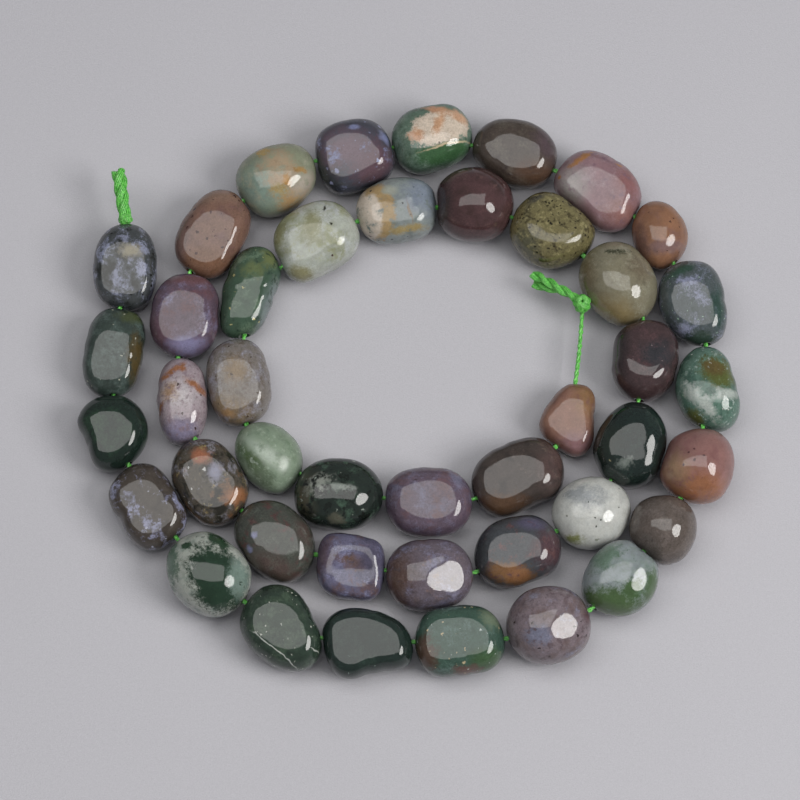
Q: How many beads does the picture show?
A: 43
